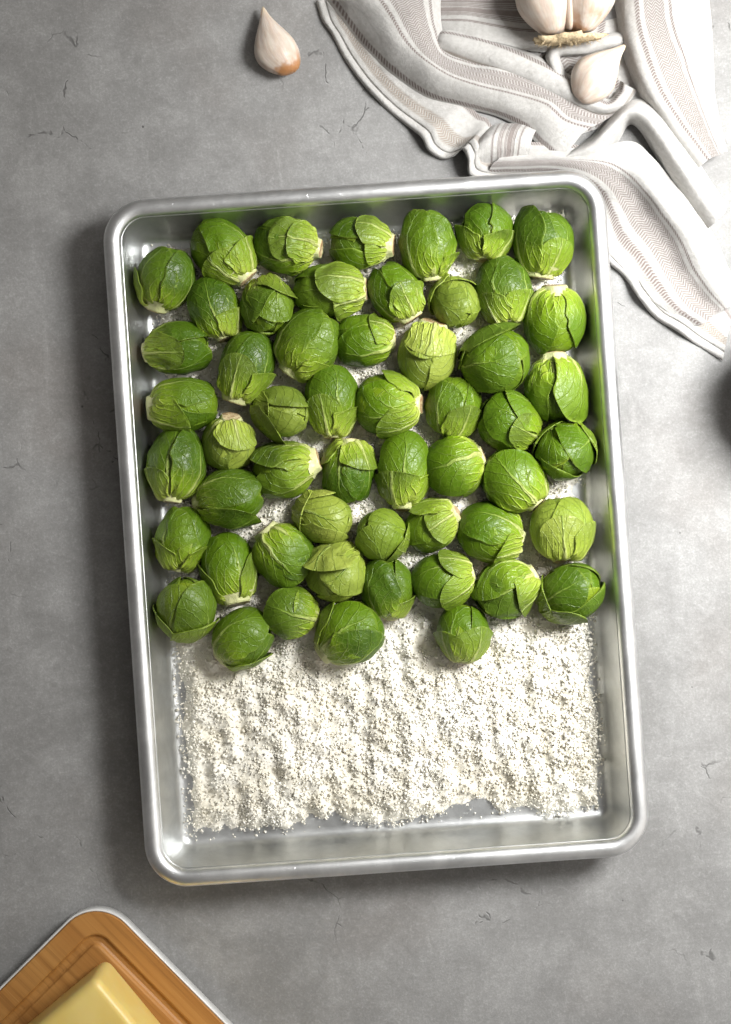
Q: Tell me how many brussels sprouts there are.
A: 54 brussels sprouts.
